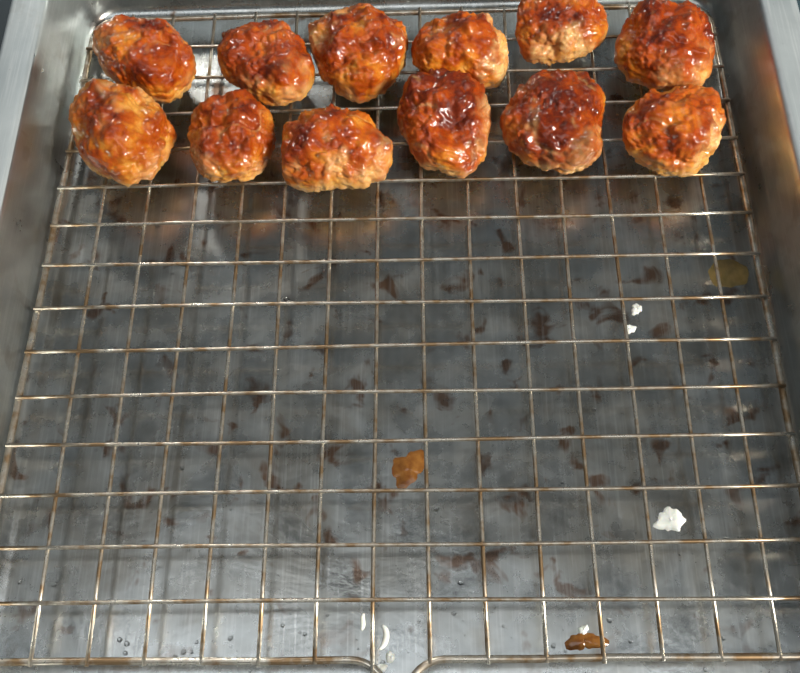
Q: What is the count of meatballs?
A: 12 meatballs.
